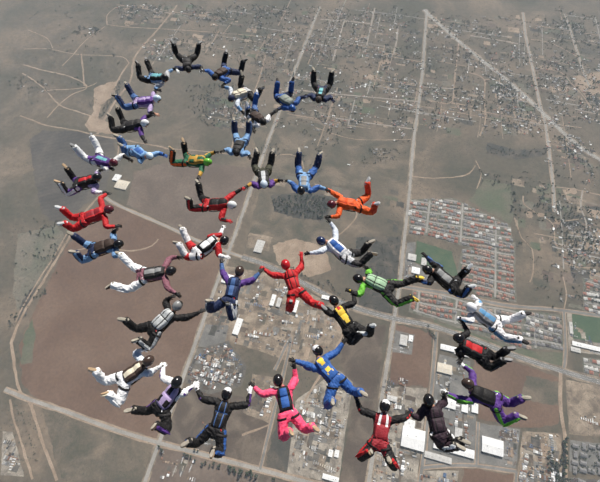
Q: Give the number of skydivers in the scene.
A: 39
